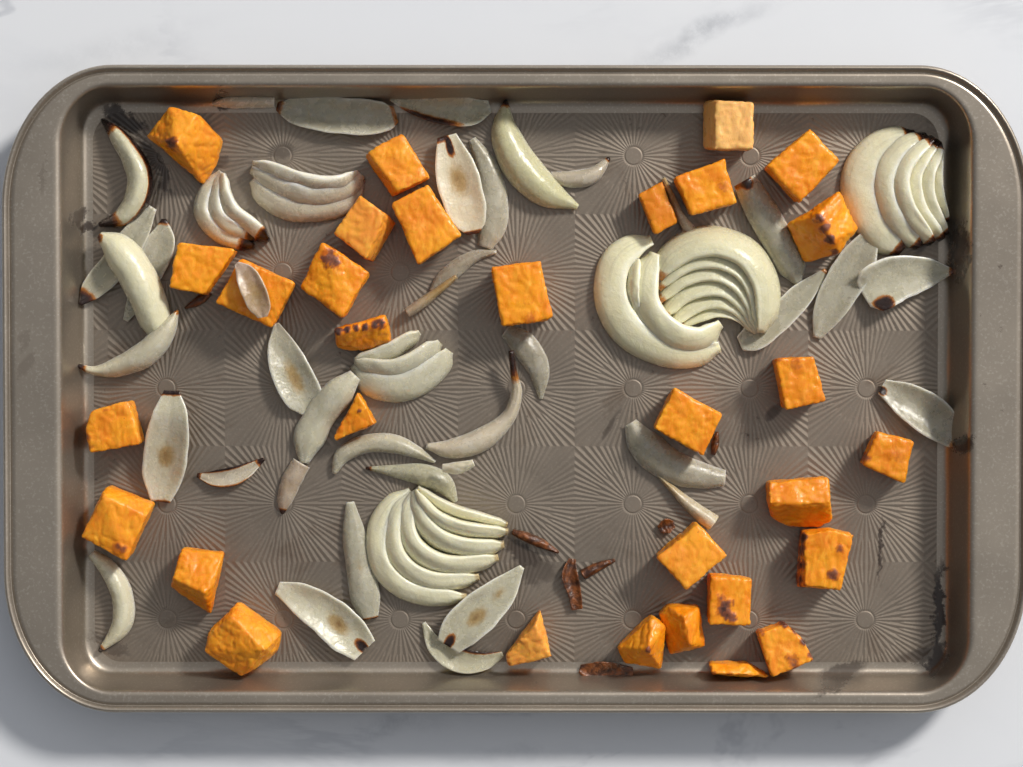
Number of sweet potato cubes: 31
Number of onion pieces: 45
